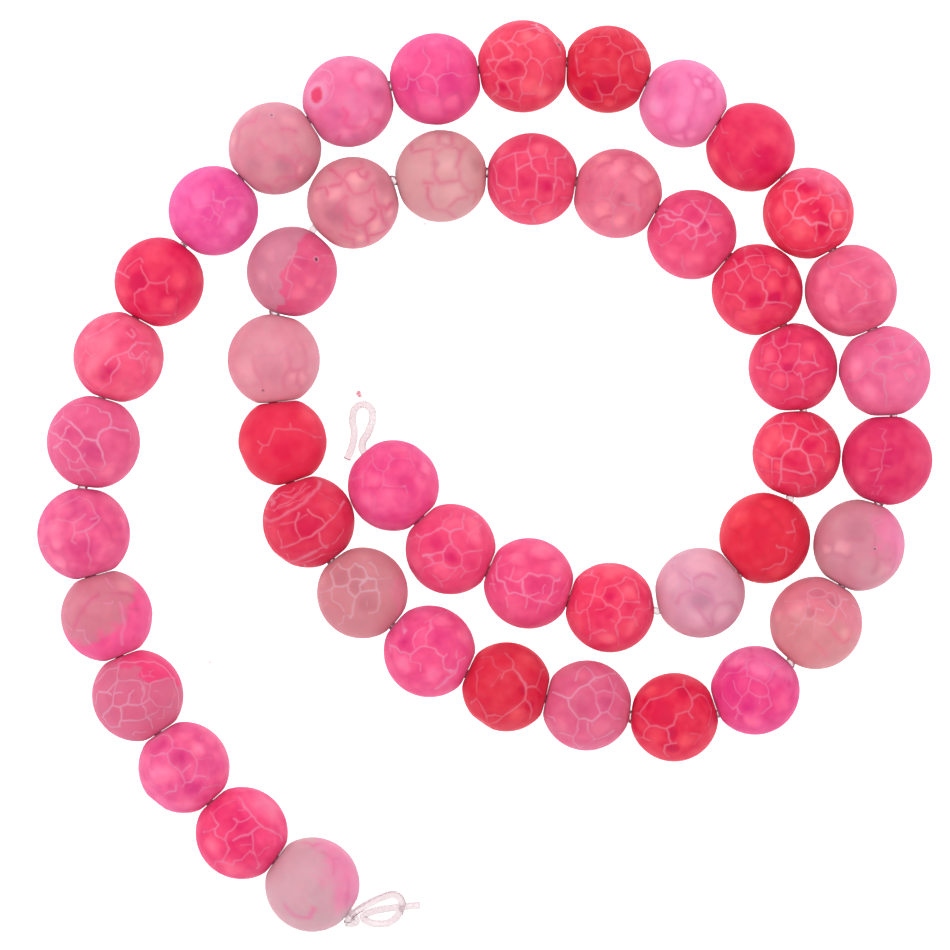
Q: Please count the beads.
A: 47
